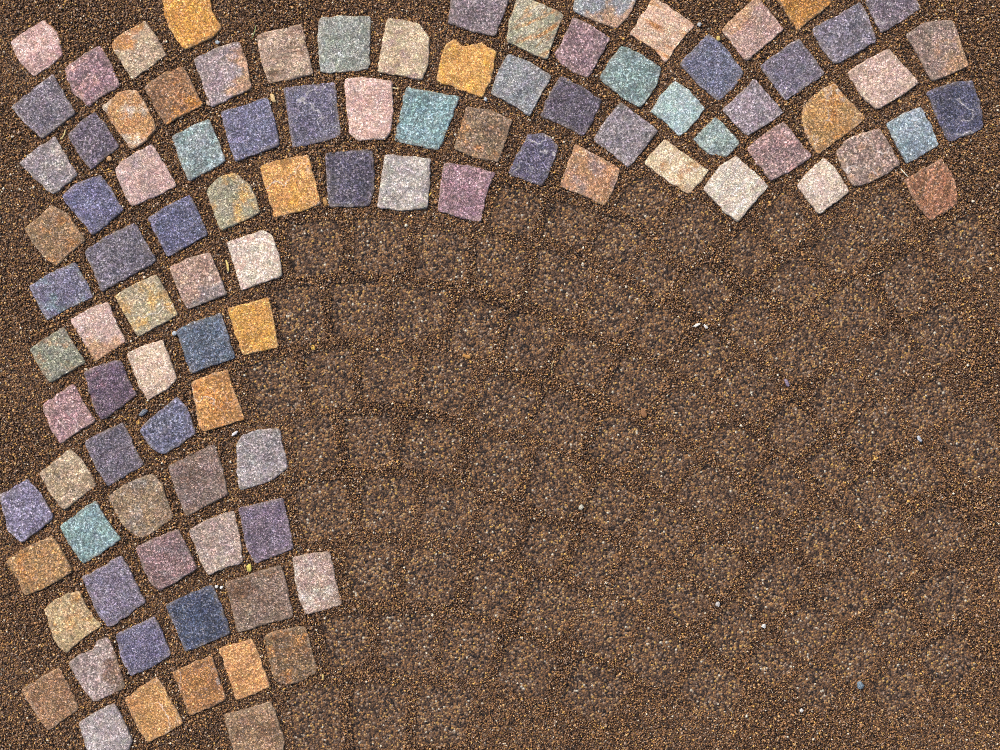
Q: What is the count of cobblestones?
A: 99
